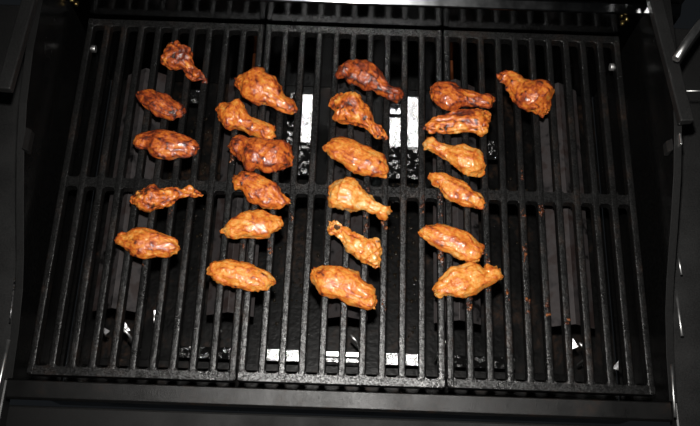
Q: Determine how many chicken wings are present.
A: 24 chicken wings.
